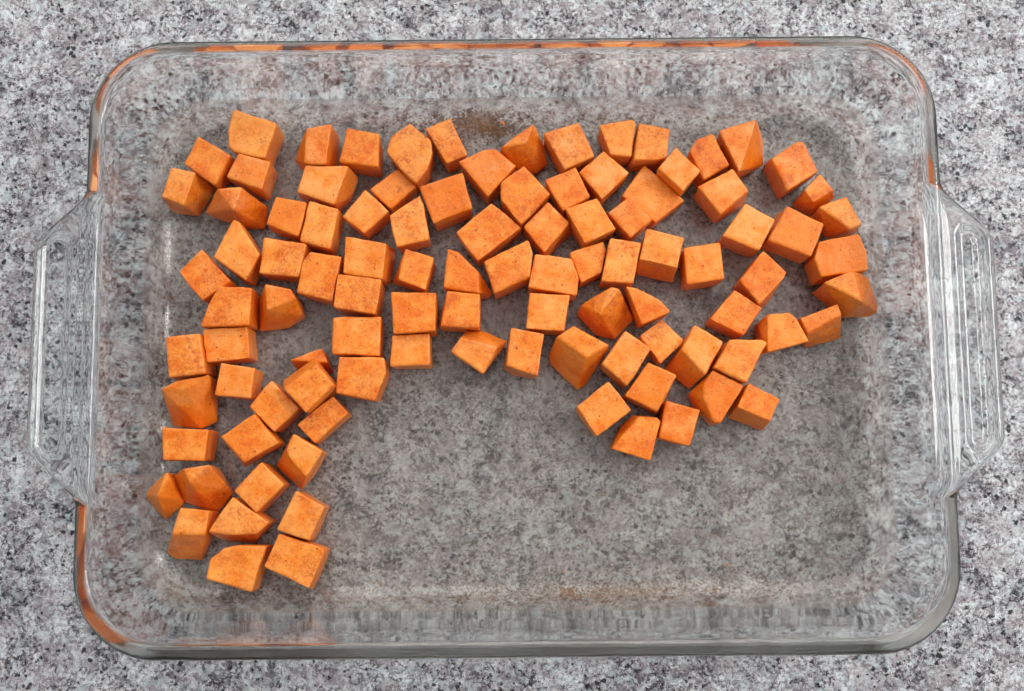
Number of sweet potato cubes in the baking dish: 100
